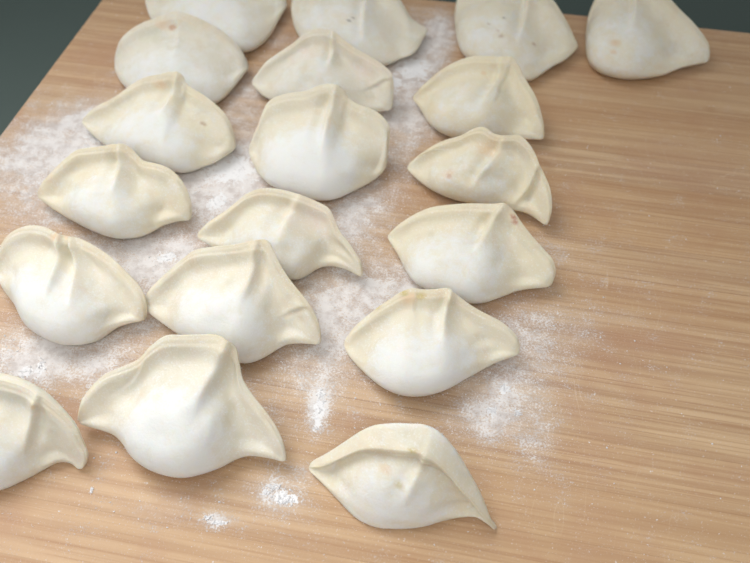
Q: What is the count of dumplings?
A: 19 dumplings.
